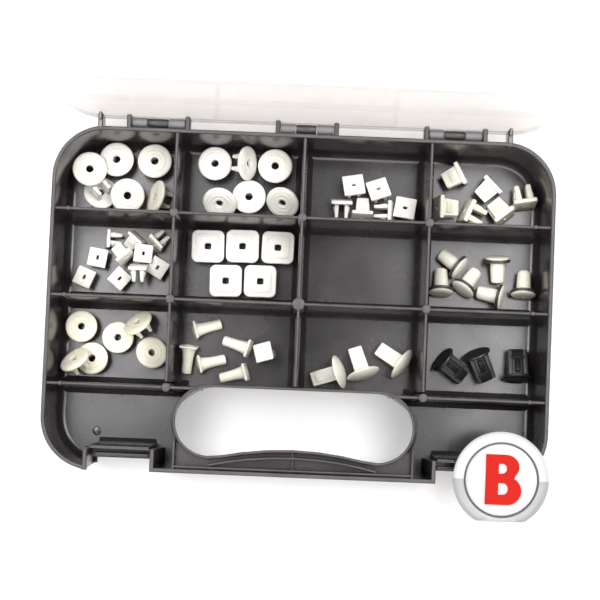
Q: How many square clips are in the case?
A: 27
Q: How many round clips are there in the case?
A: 18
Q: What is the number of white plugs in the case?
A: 15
